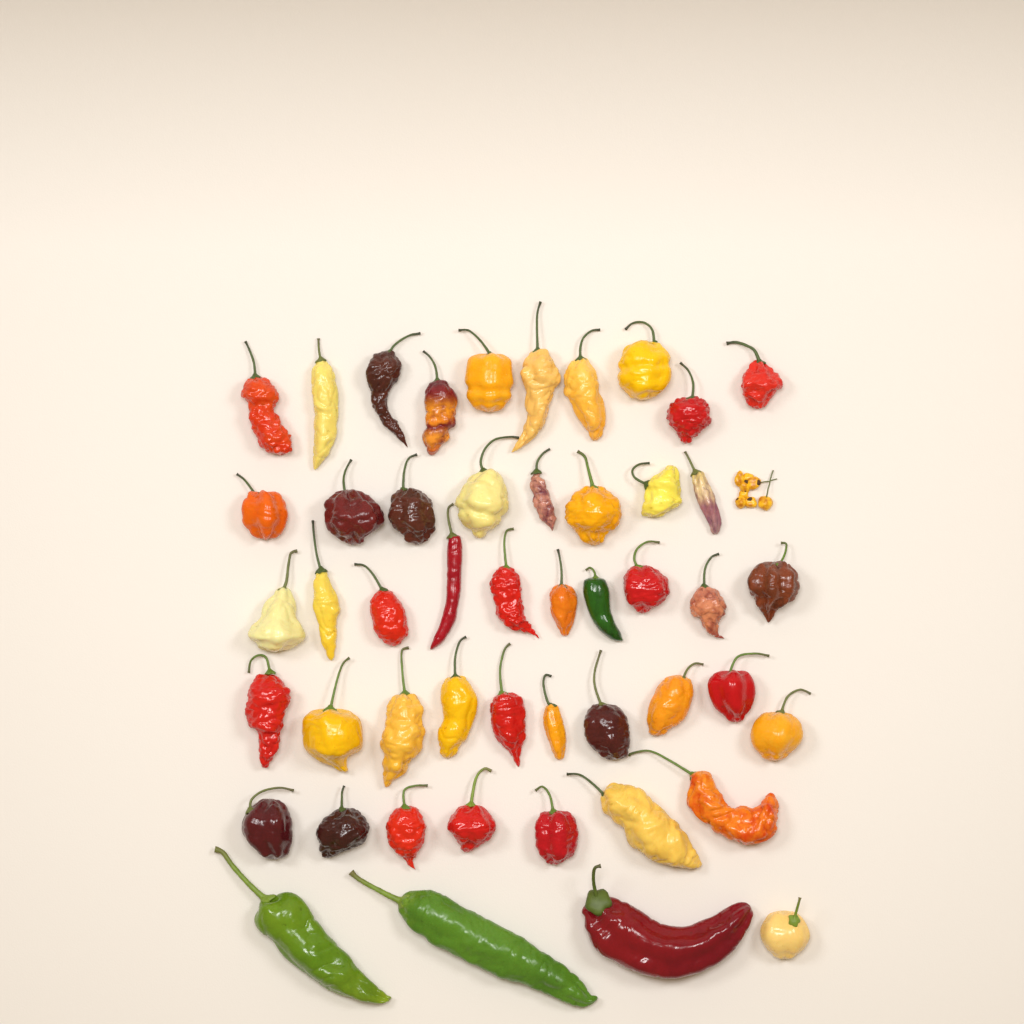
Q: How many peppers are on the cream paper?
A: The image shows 49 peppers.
